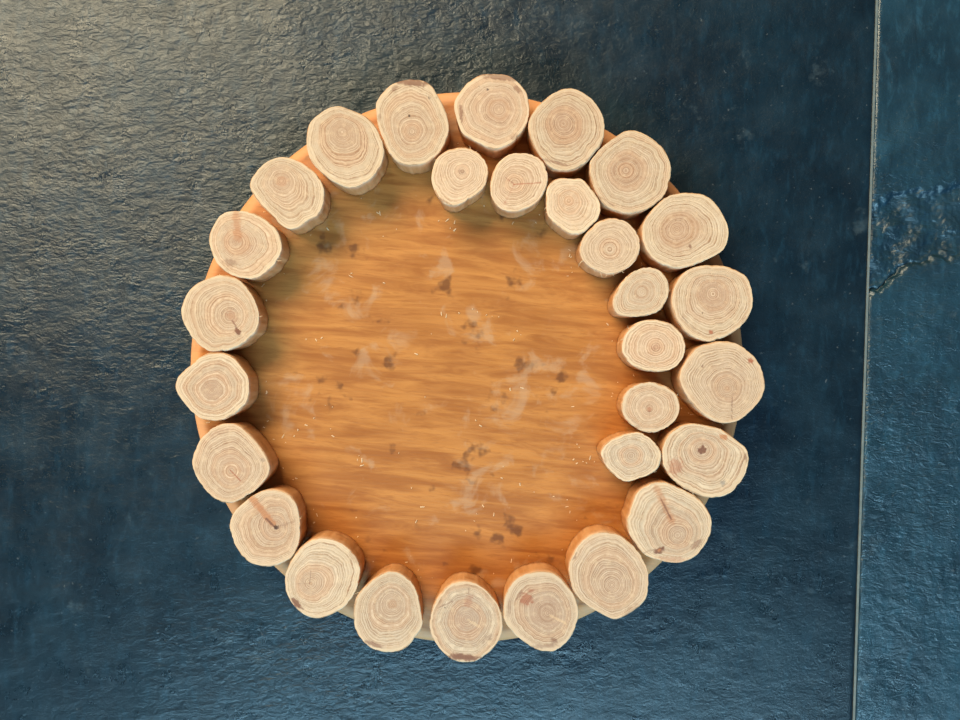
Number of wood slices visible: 29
